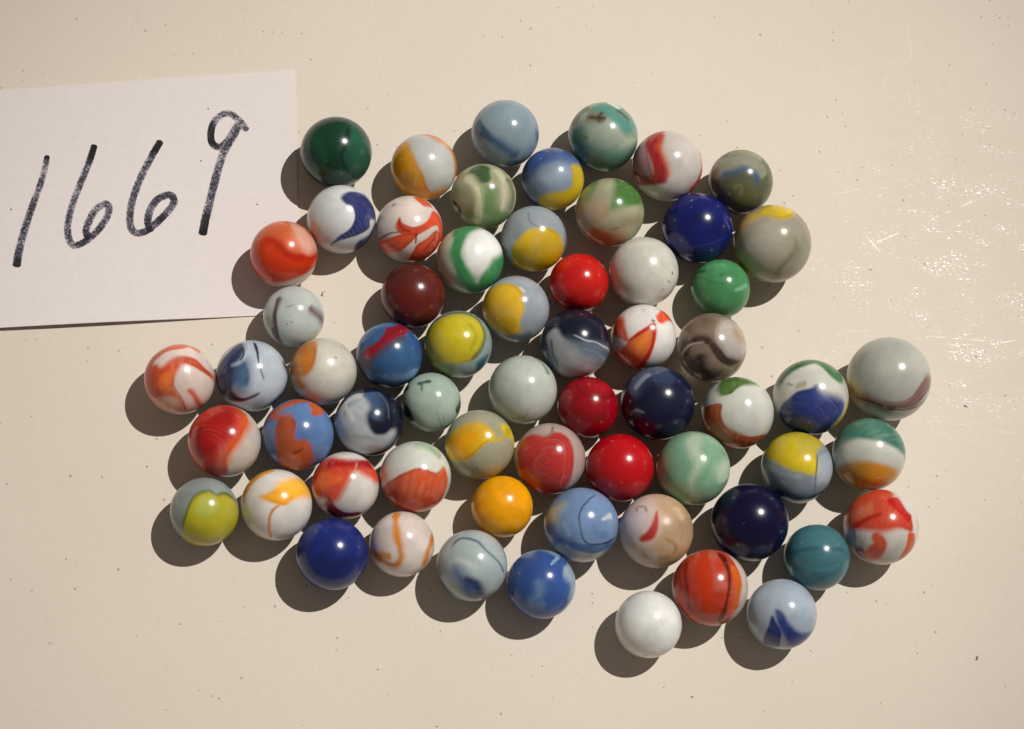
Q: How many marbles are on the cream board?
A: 63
